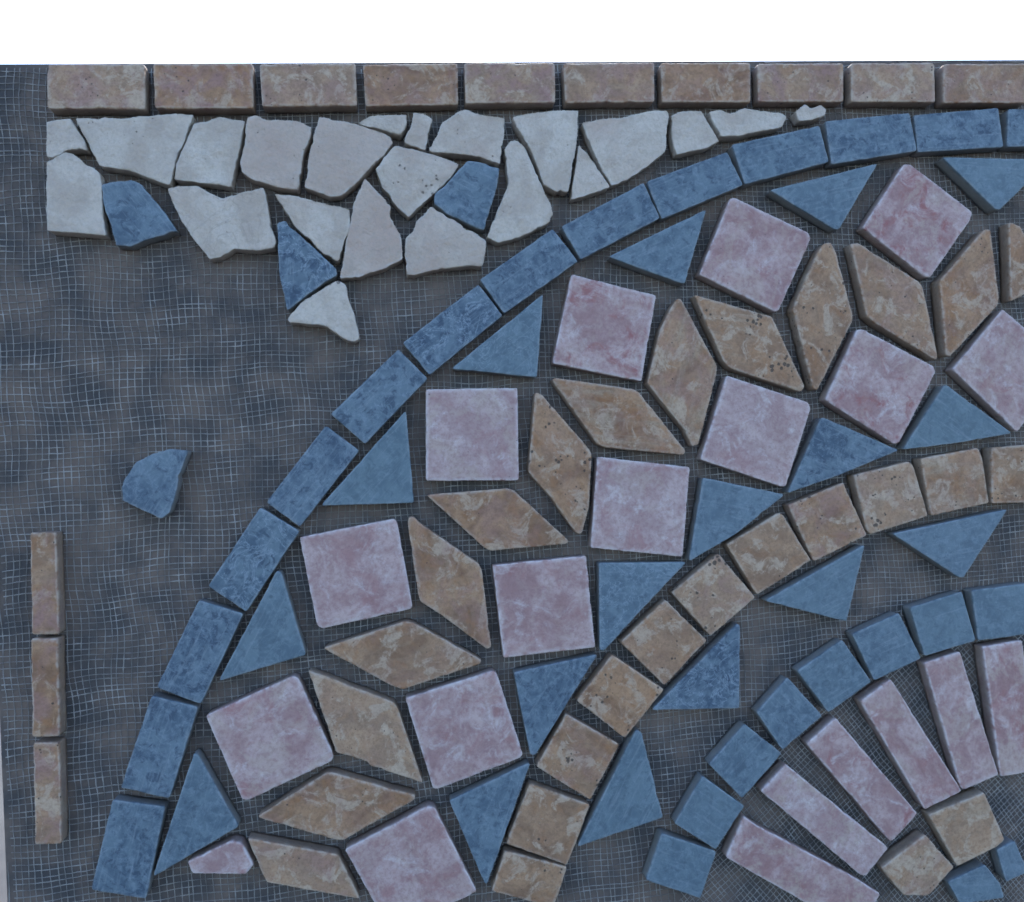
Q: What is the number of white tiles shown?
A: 22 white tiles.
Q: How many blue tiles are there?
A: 45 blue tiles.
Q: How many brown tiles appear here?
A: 40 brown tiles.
